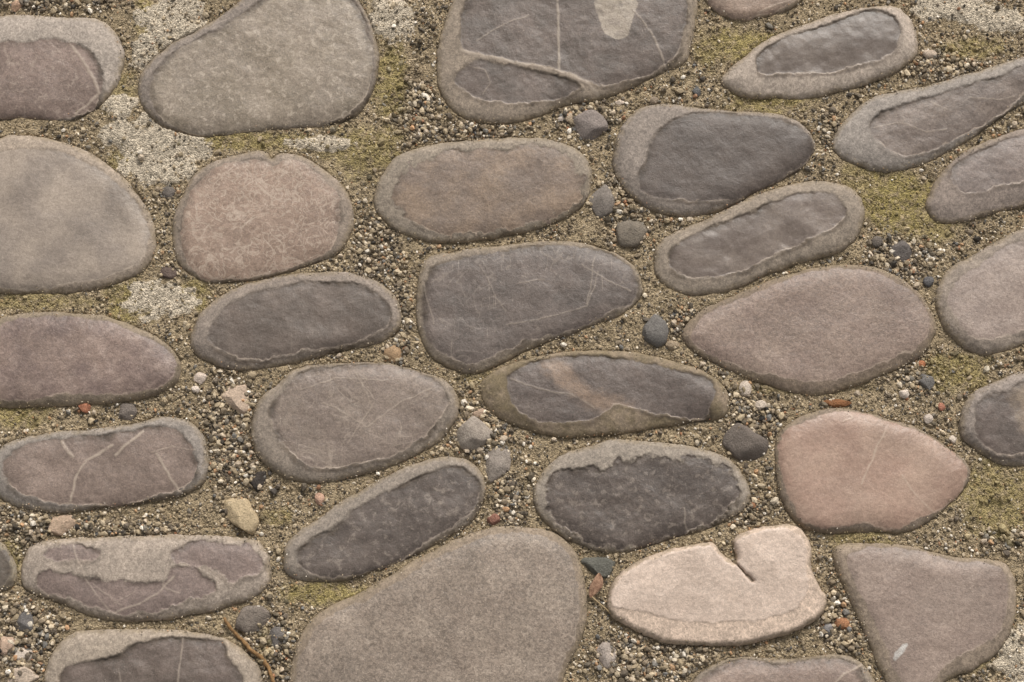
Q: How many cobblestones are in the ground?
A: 31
